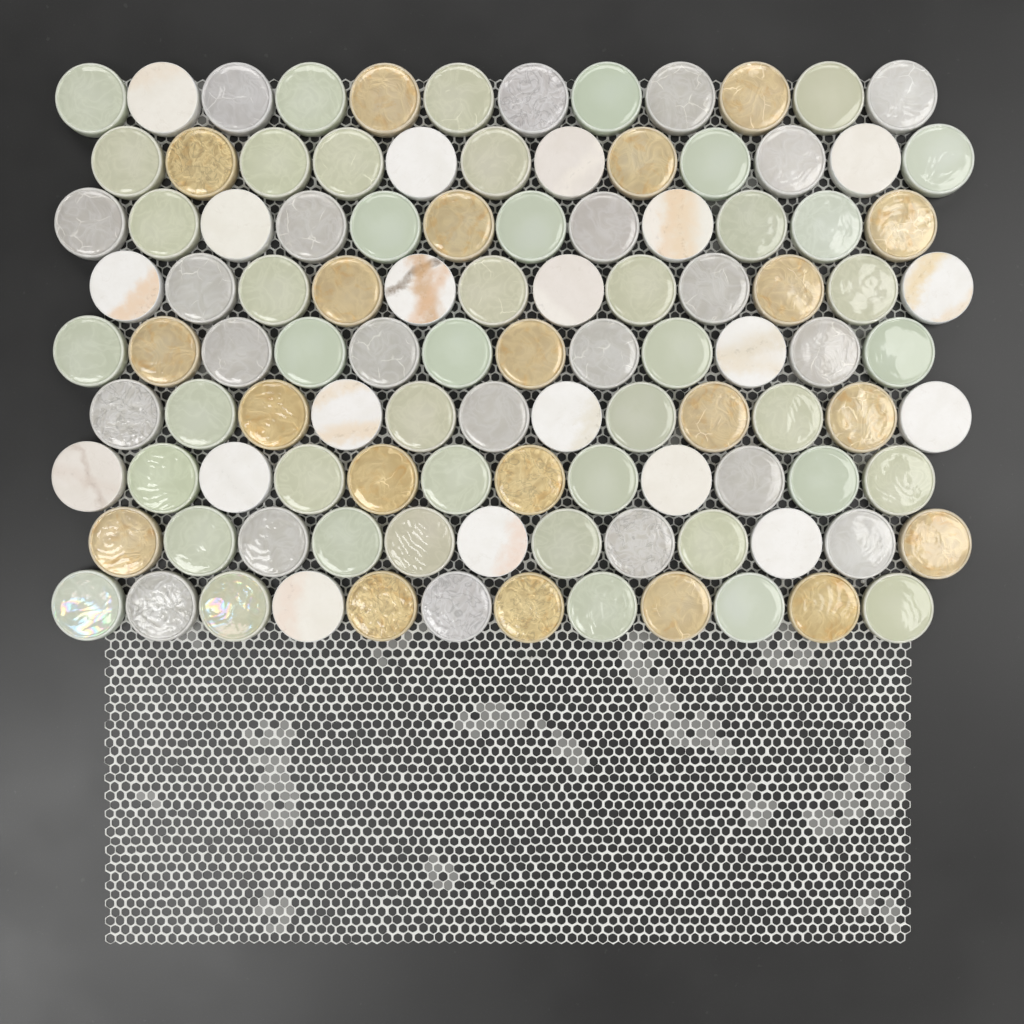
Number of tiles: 108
